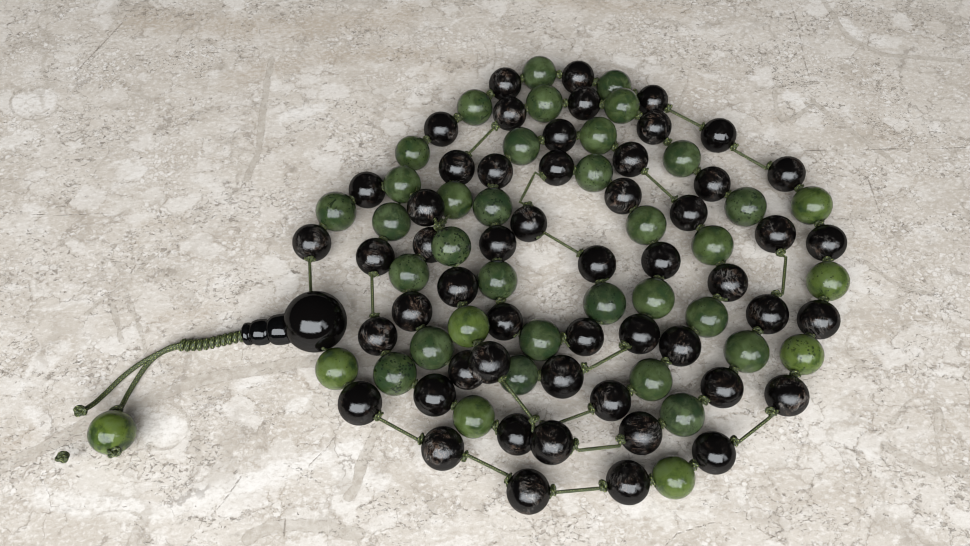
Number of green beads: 39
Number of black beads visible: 54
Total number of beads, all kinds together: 93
